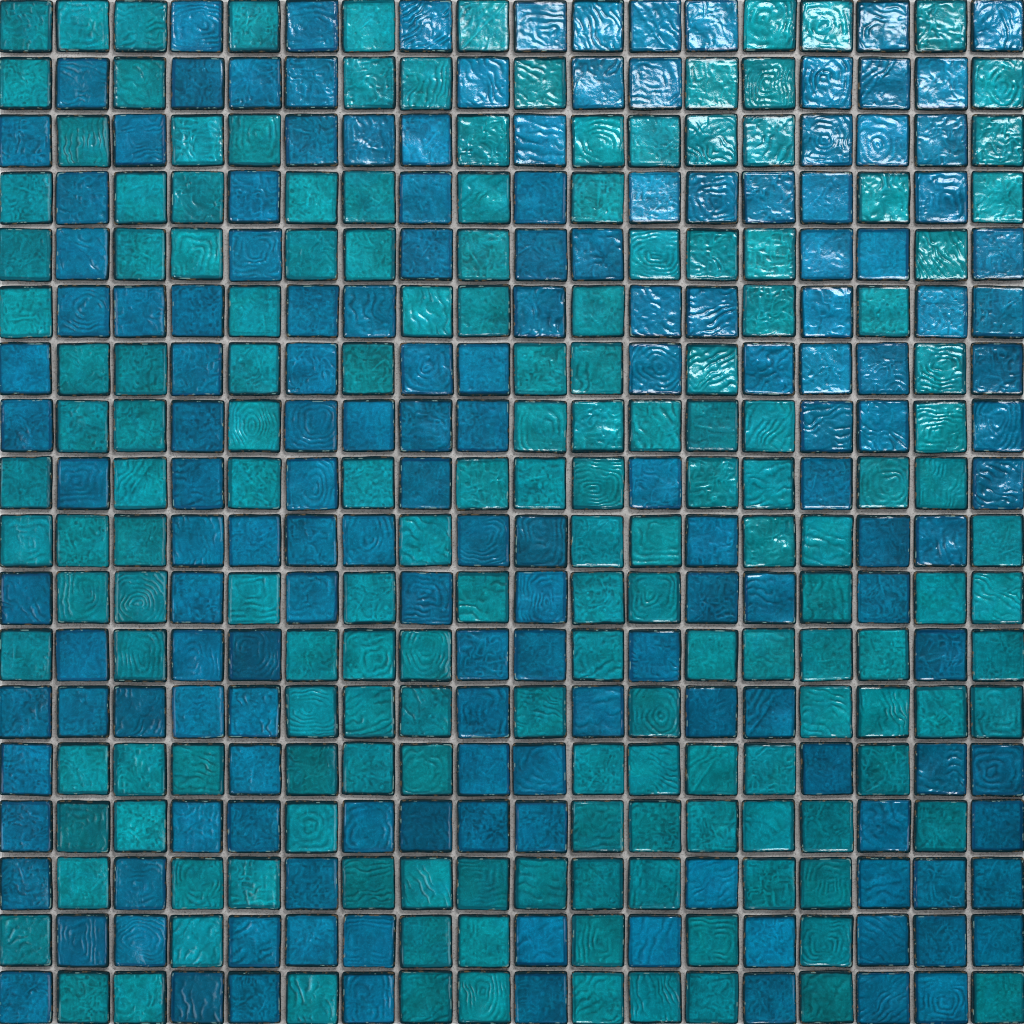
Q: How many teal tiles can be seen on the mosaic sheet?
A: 167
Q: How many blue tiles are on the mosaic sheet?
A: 157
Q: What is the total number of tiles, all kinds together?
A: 324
